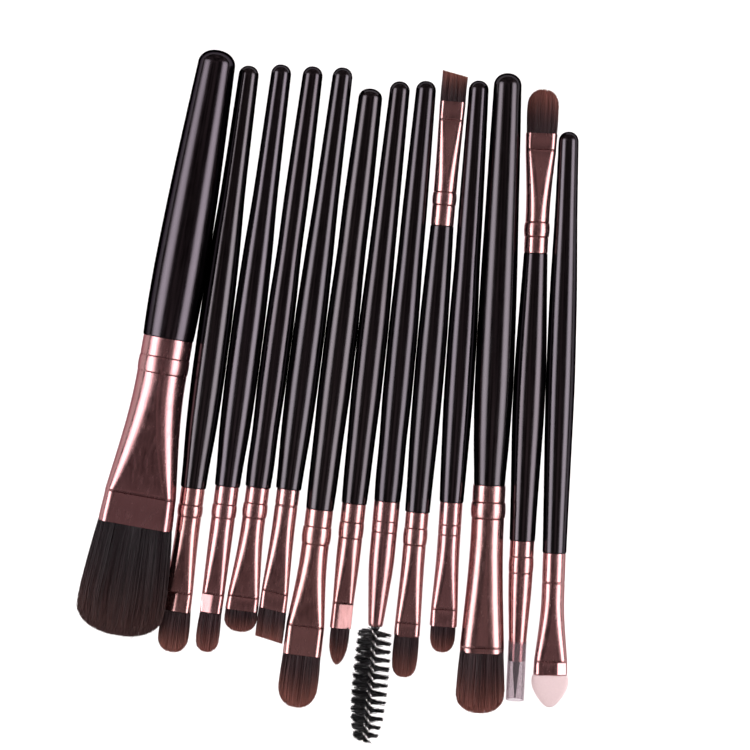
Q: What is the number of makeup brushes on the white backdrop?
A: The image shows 13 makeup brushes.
